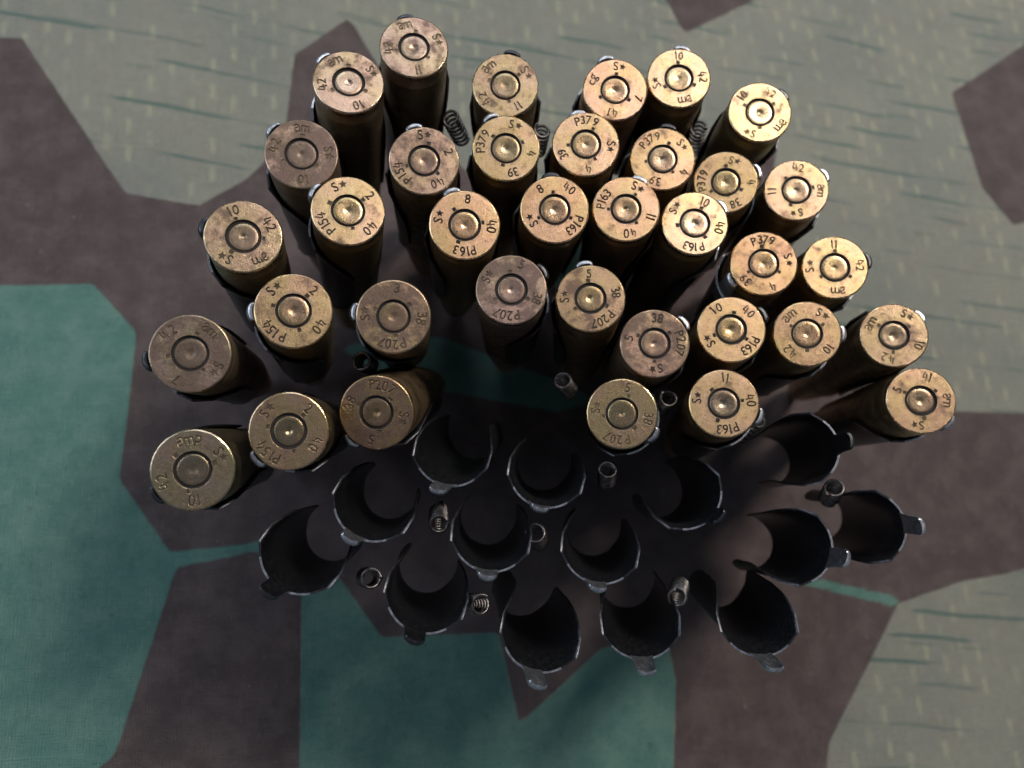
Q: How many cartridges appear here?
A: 36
